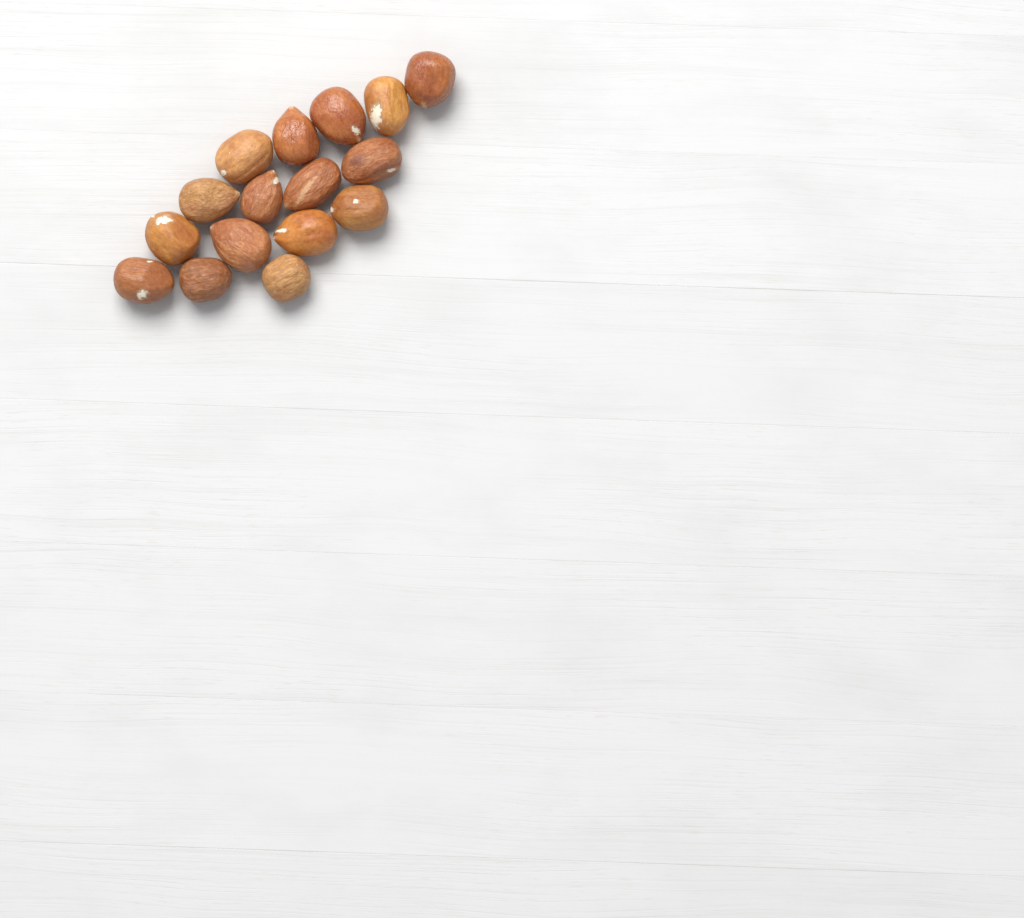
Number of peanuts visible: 16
